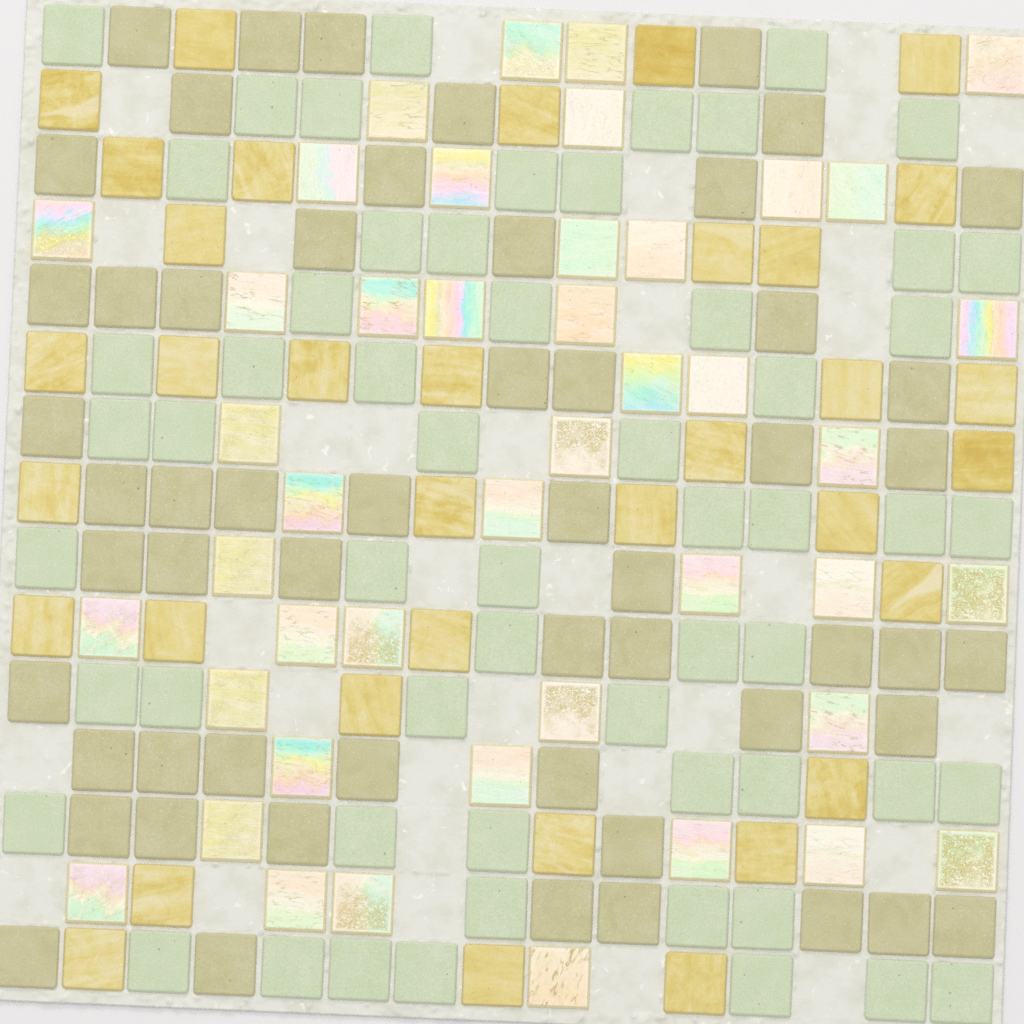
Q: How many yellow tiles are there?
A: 35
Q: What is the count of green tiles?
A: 58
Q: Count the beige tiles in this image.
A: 56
